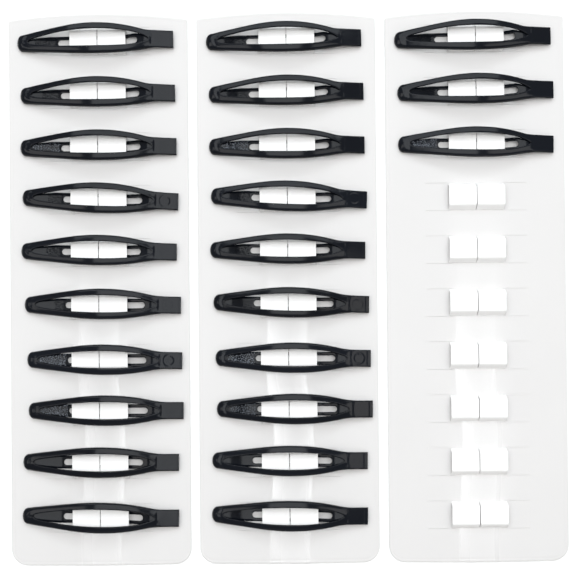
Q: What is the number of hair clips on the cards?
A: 23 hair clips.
